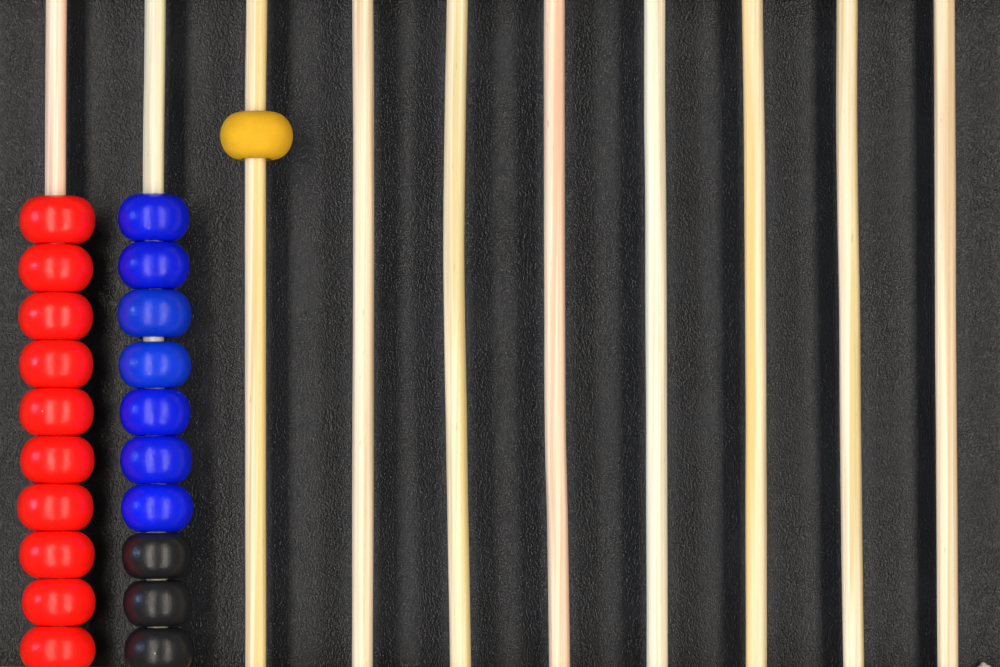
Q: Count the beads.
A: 21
